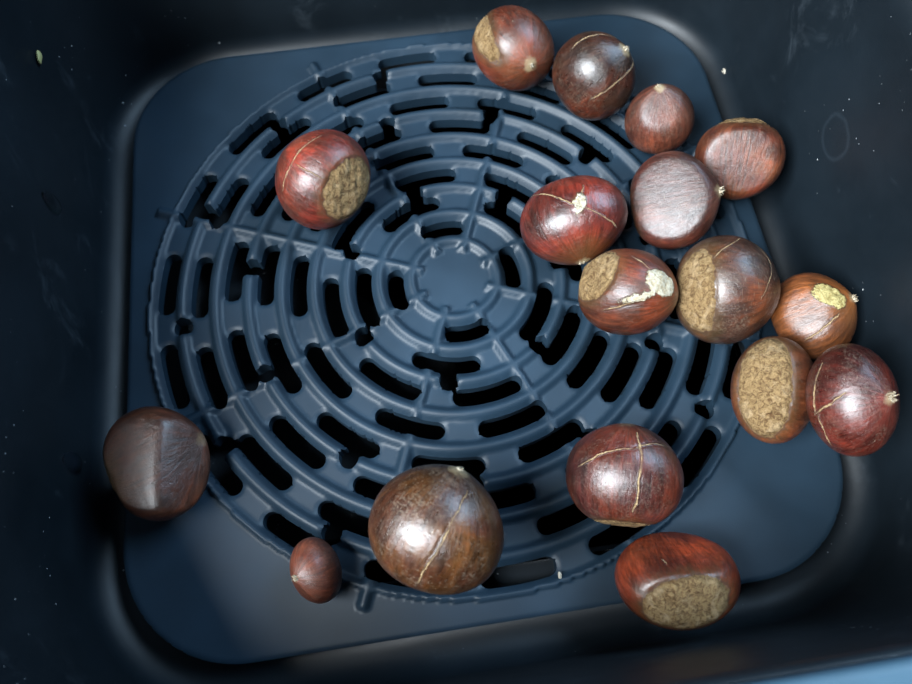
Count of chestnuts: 17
